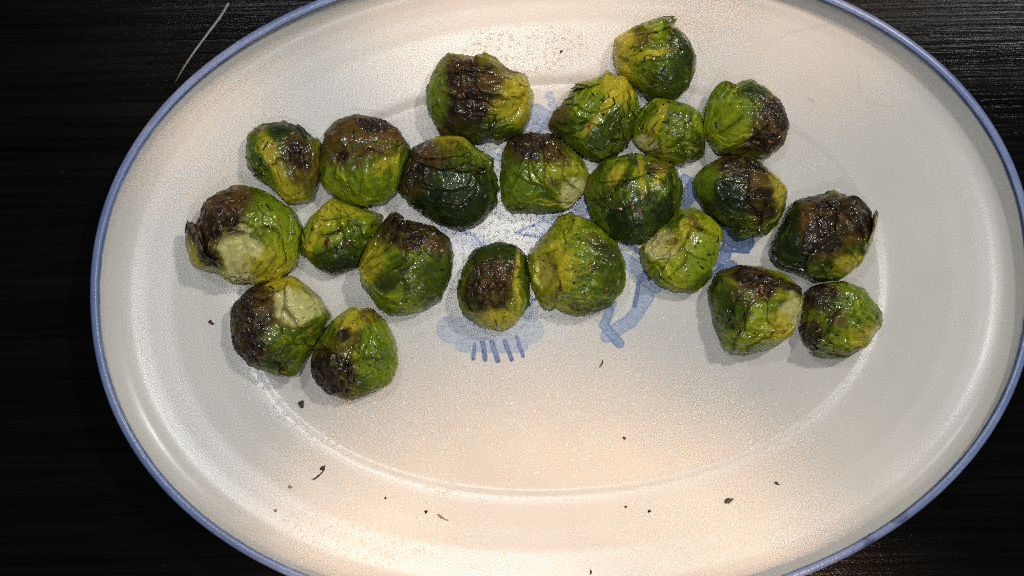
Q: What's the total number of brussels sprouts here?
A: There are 22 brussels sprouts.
